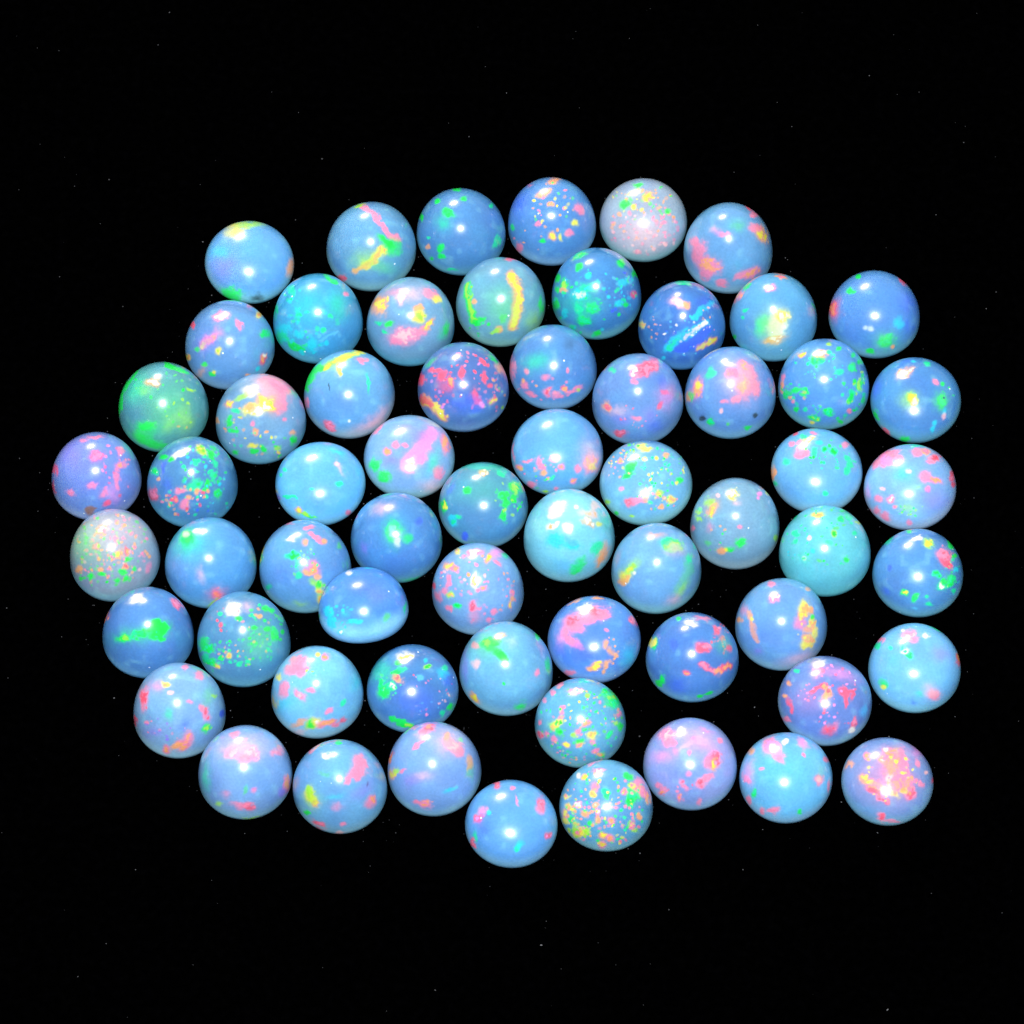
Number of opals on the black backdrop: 63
